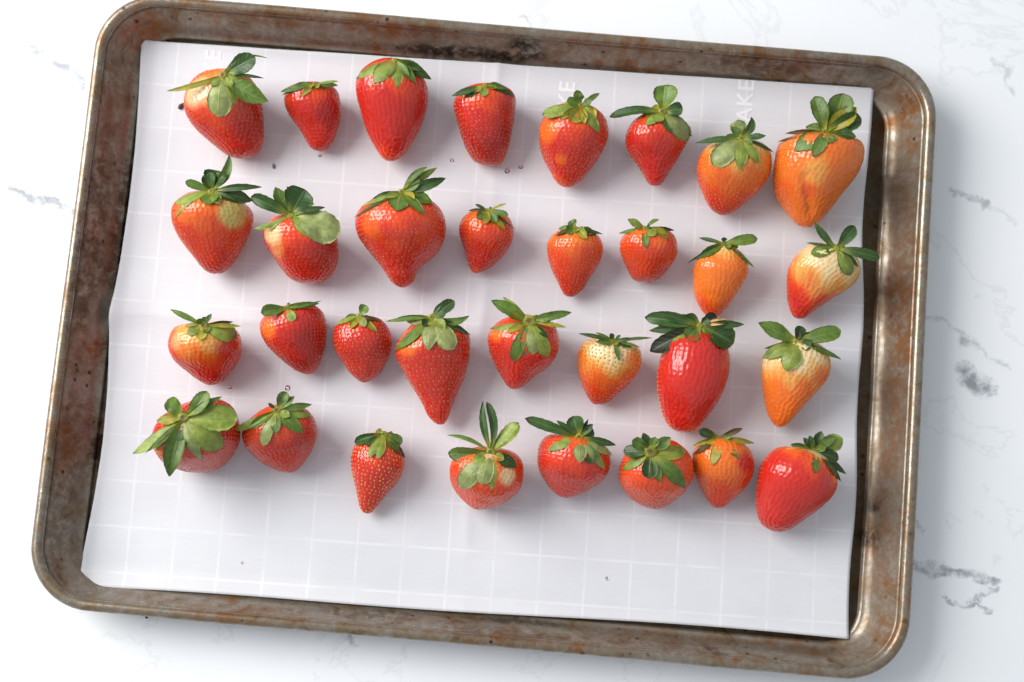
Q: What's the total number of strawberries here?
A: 32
